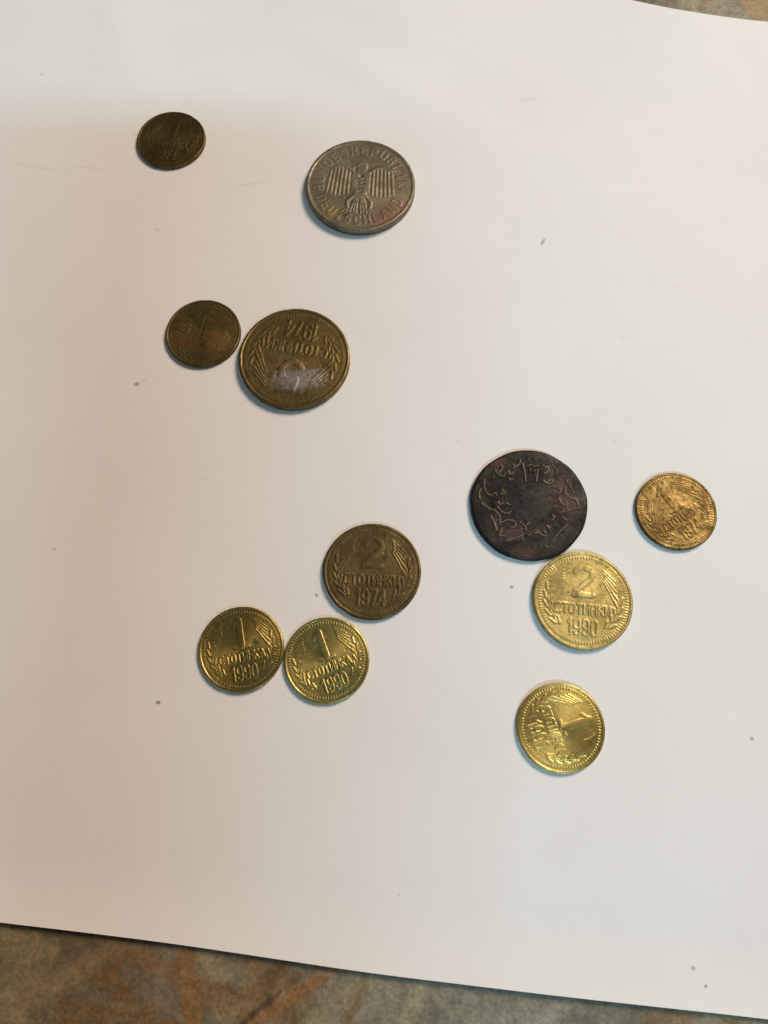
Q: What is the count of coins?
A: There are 11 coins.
